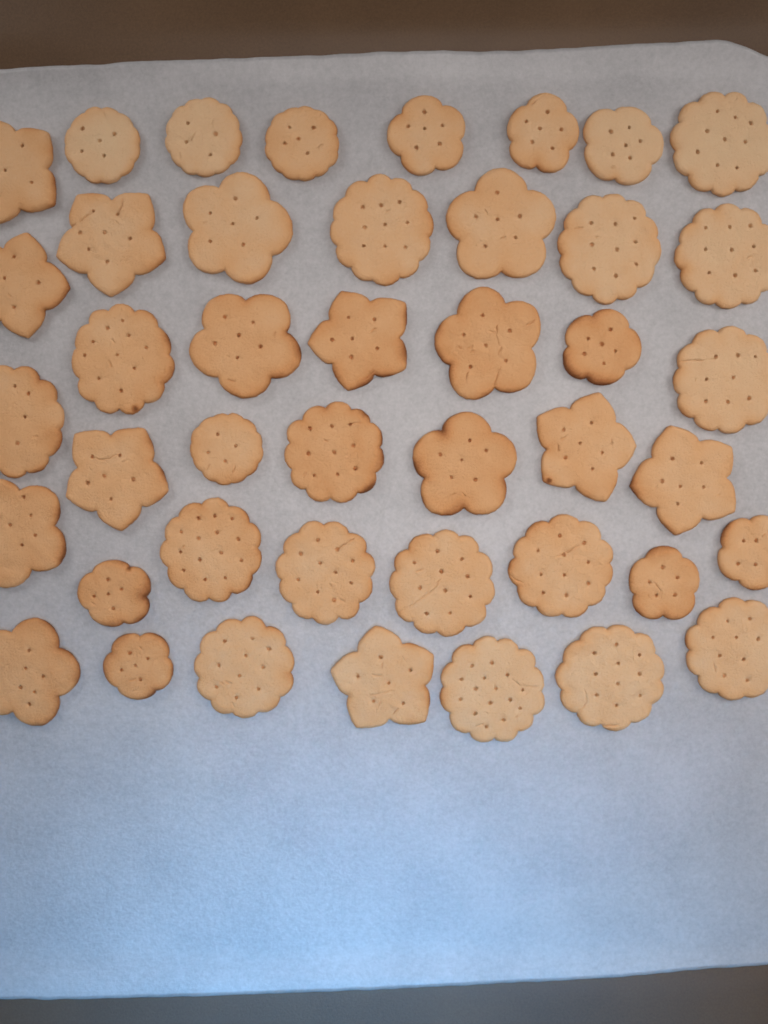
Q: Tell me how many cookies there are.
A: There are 43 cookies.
